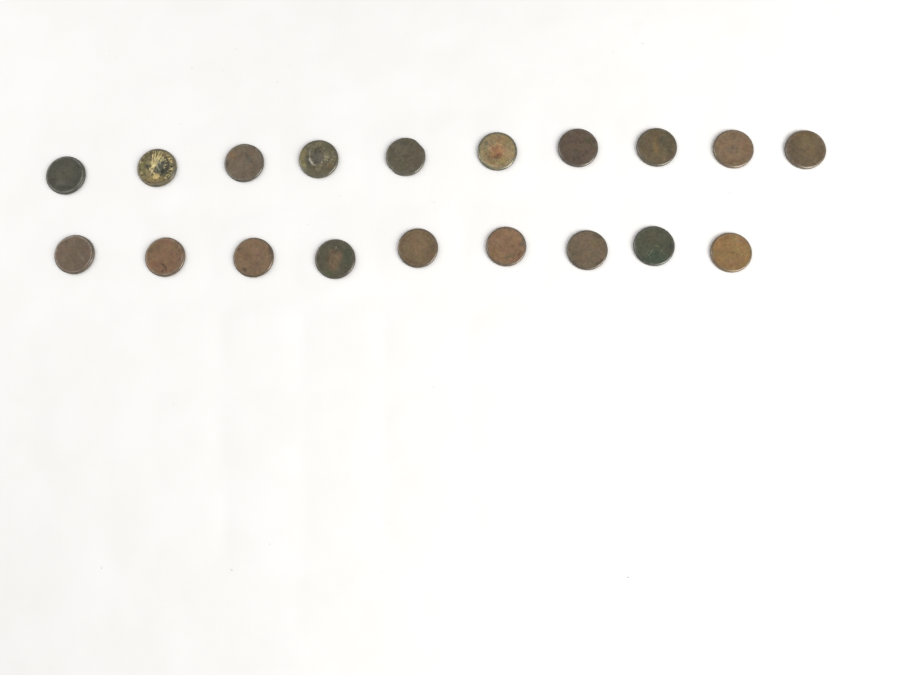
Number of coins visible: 19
